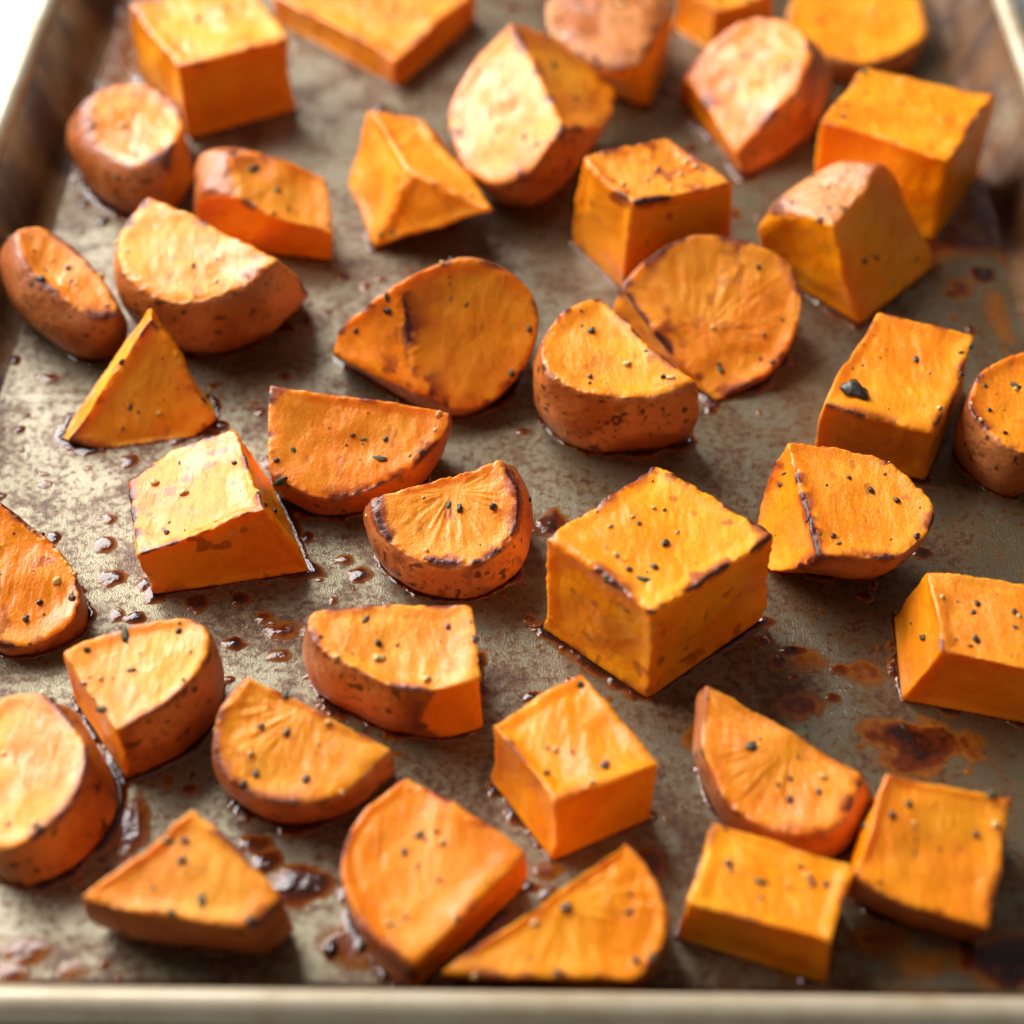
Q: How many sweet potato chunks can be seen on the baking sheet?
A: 39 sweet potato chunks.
